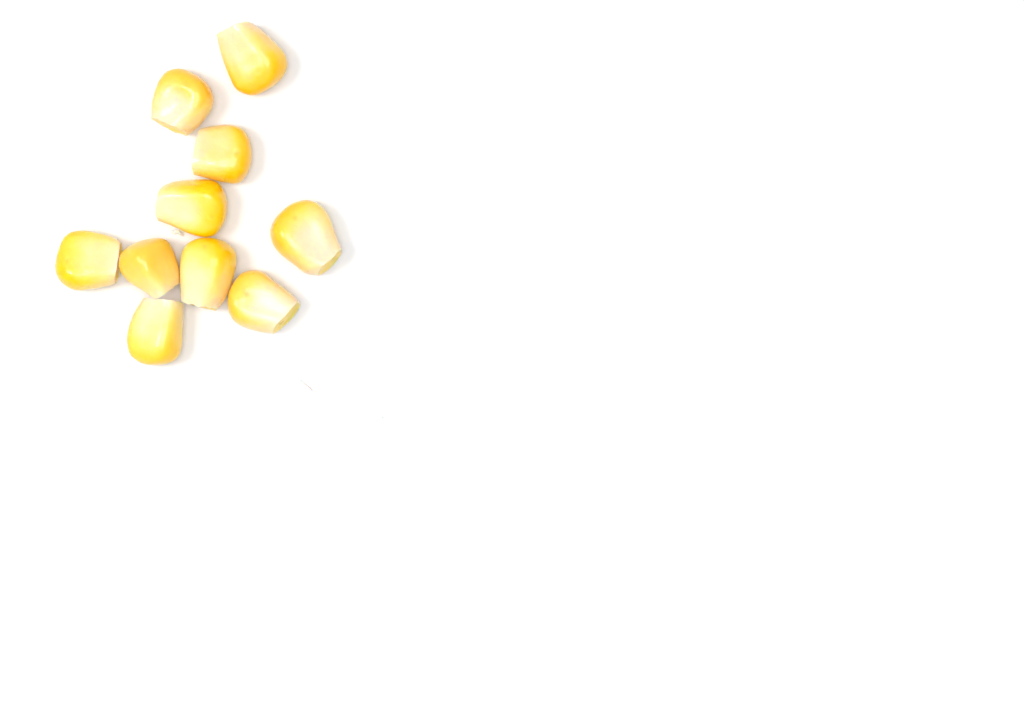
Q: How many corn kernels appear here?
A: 10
